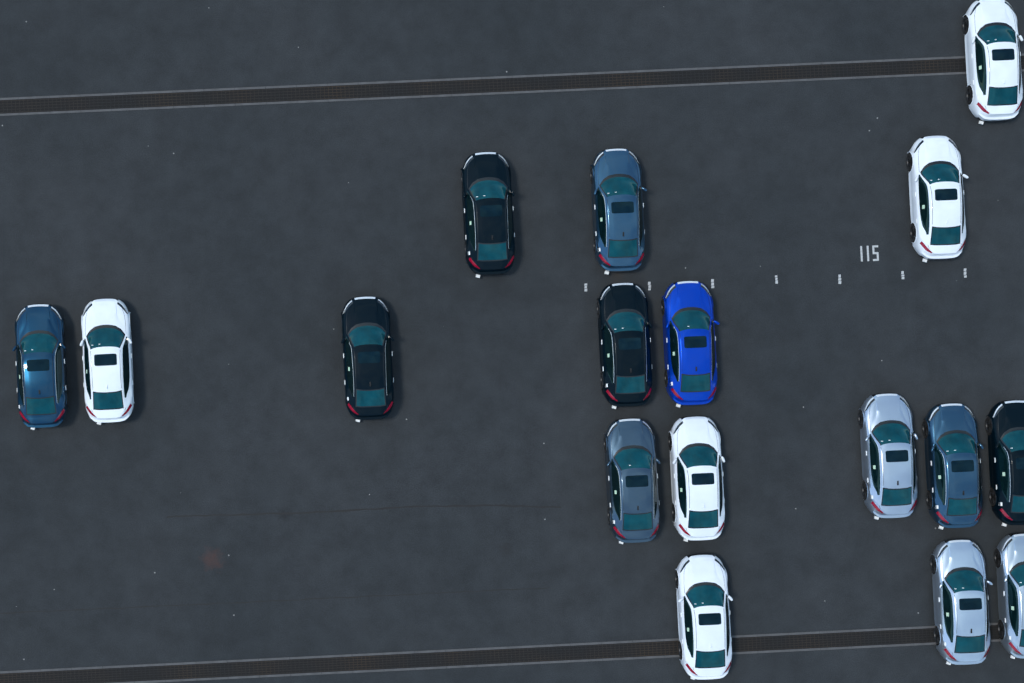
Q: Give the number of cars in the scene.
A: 17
